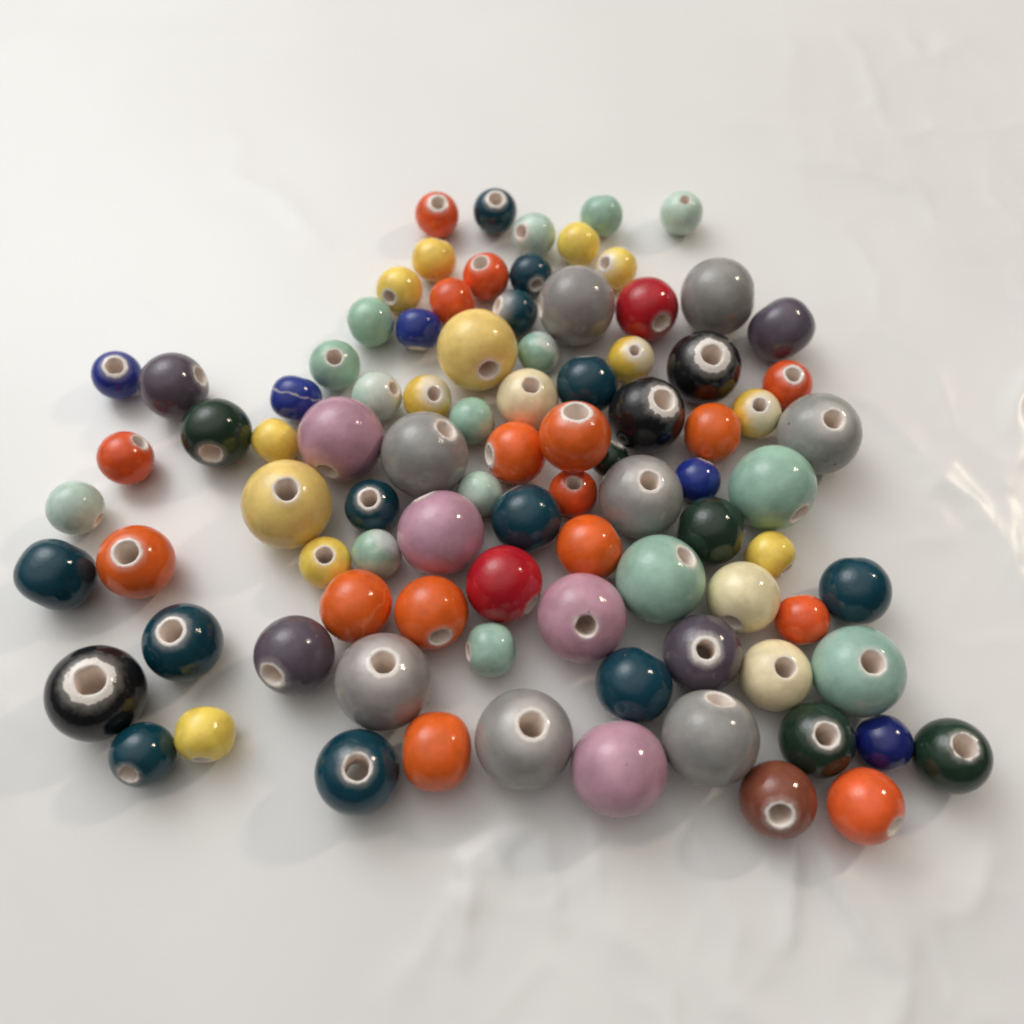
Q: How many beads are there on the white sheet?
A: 91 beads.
